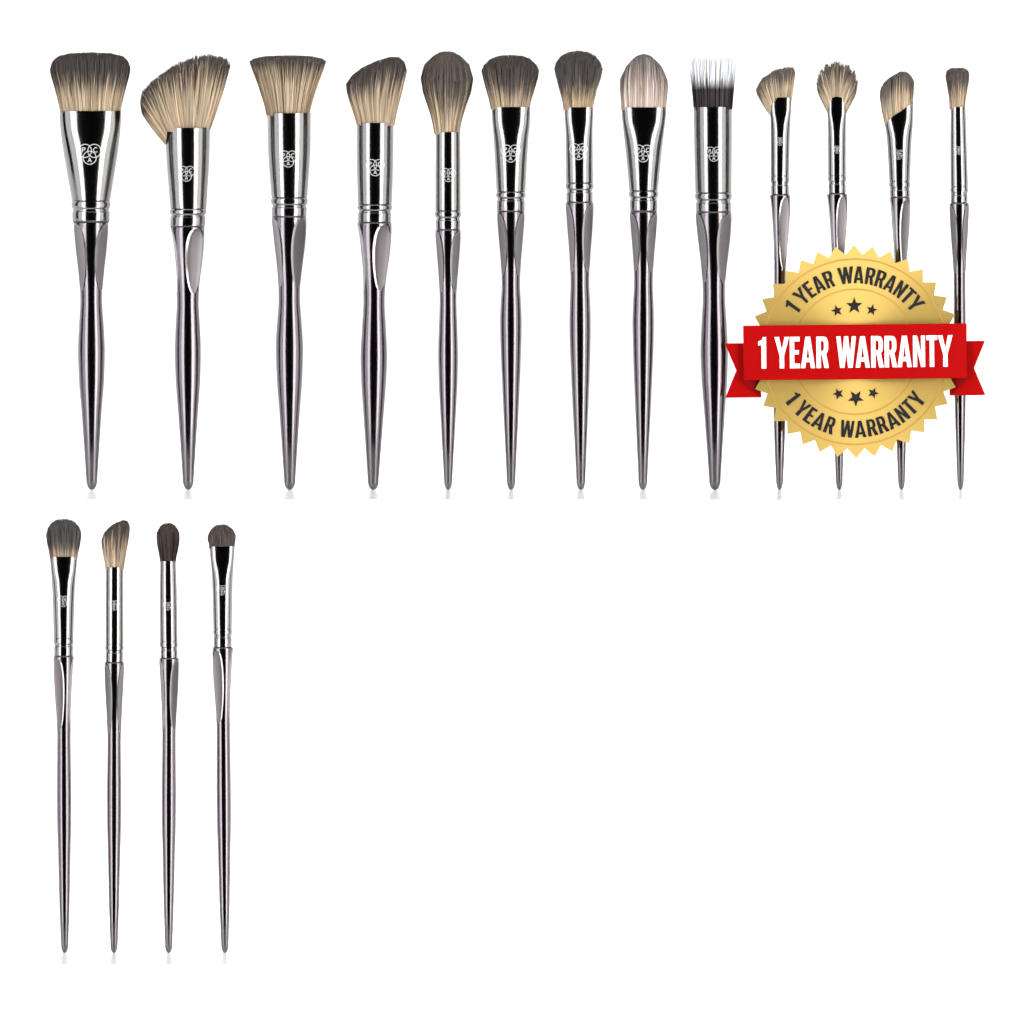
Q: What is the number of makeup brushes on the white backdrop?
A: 17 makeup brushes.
